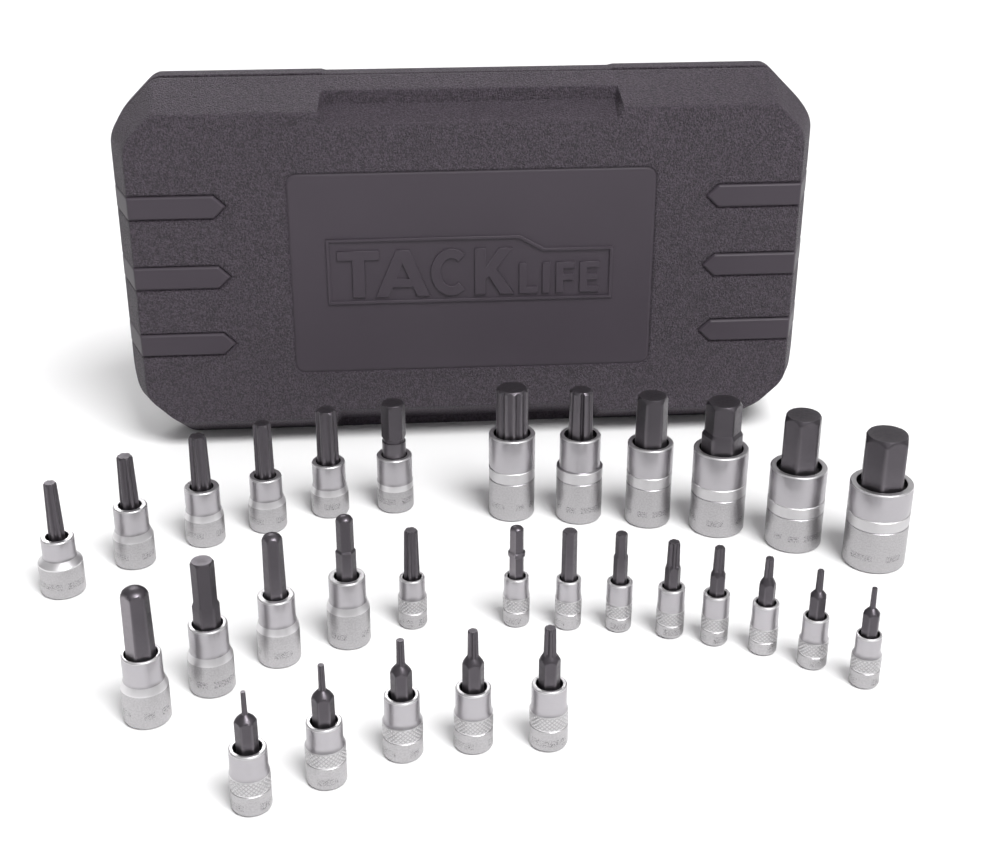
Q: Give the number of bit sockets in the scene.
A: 30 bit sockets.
